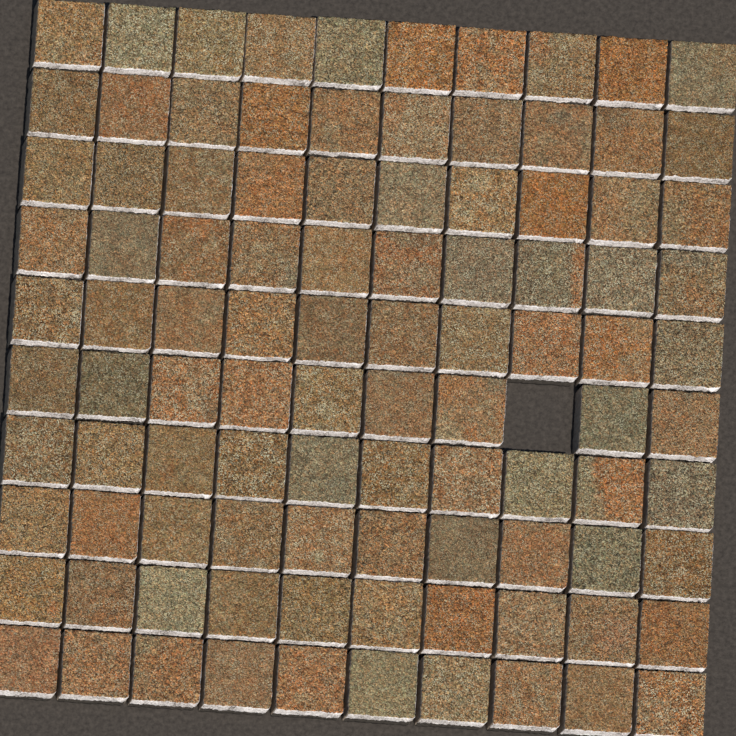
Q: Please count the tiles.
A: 99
